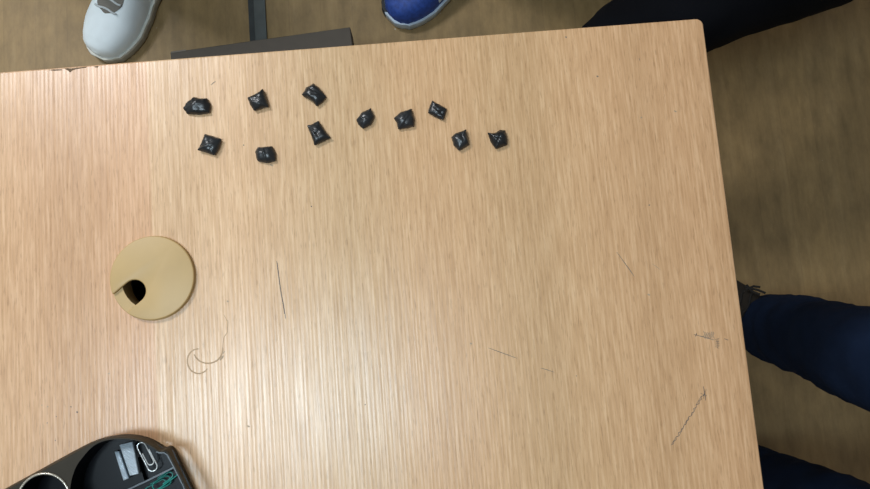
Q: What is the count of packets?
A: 11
